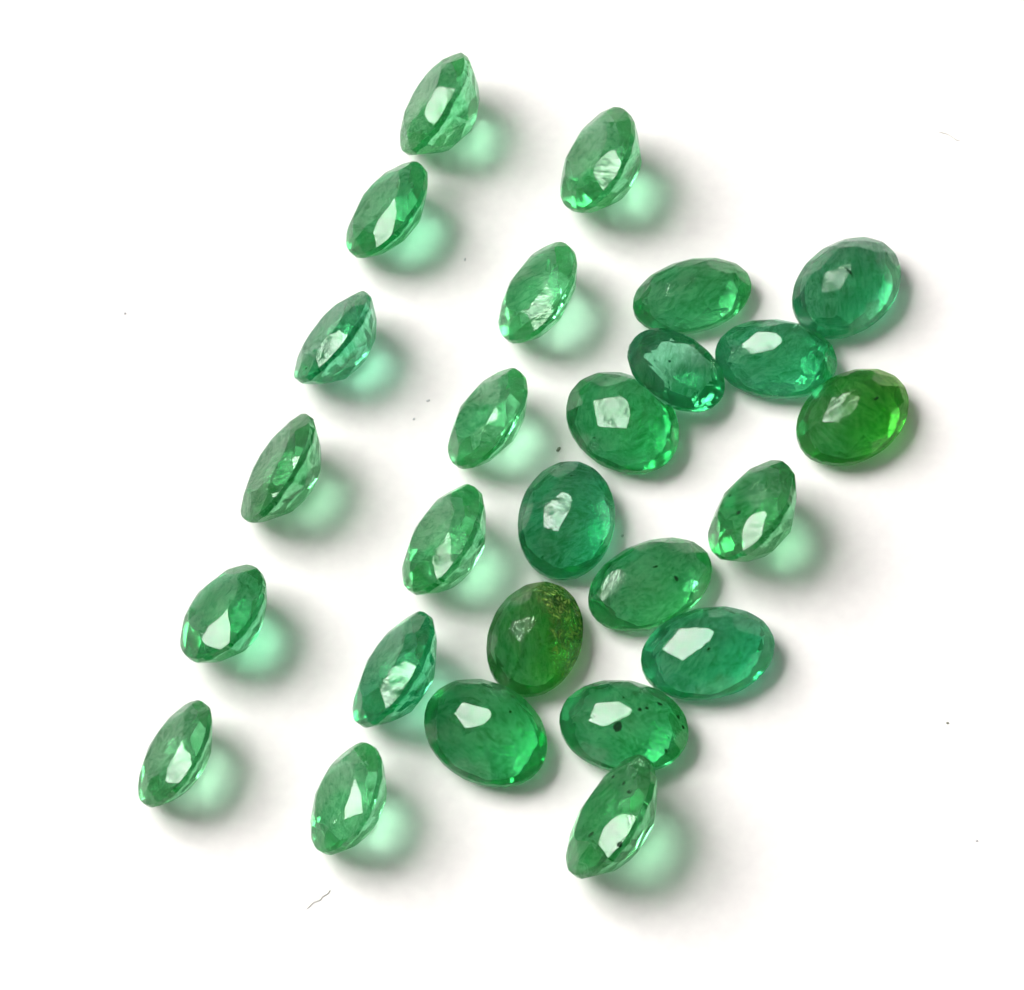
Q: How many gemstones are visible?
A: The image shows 26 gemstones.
